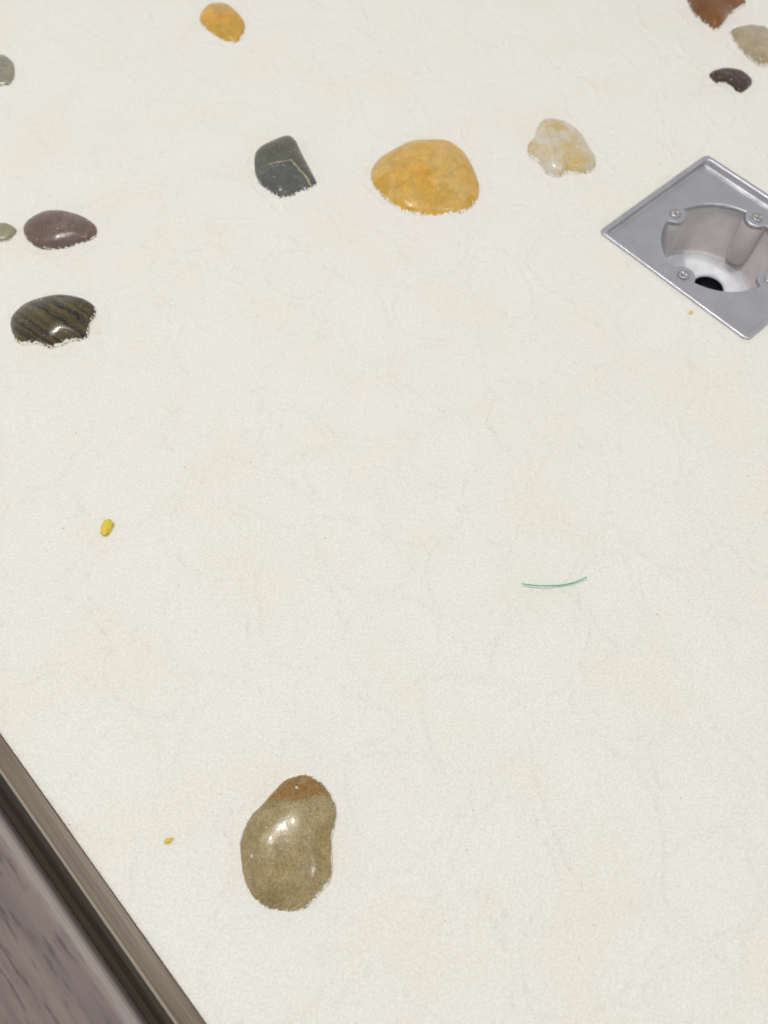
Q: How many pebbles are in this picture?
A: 12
